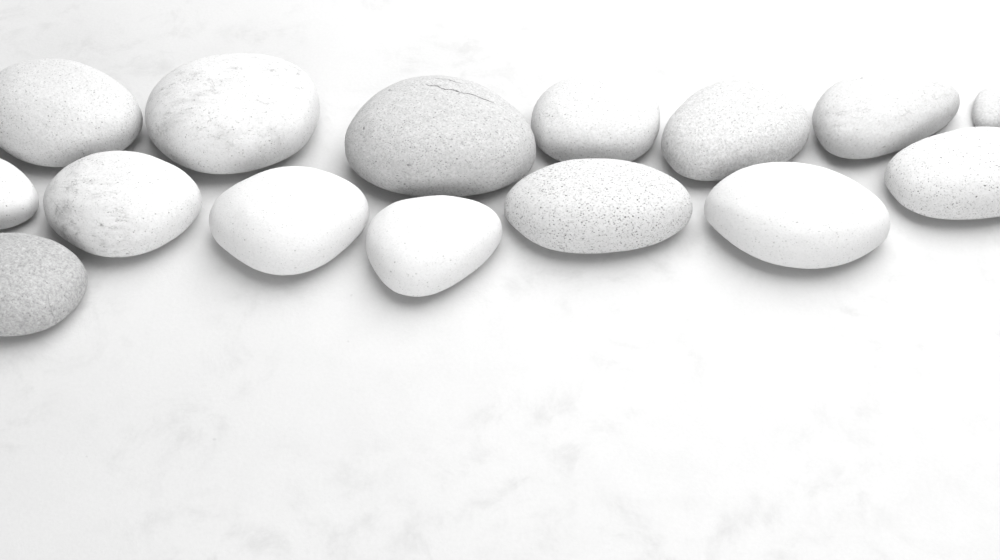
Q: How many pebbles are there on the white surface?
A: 15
